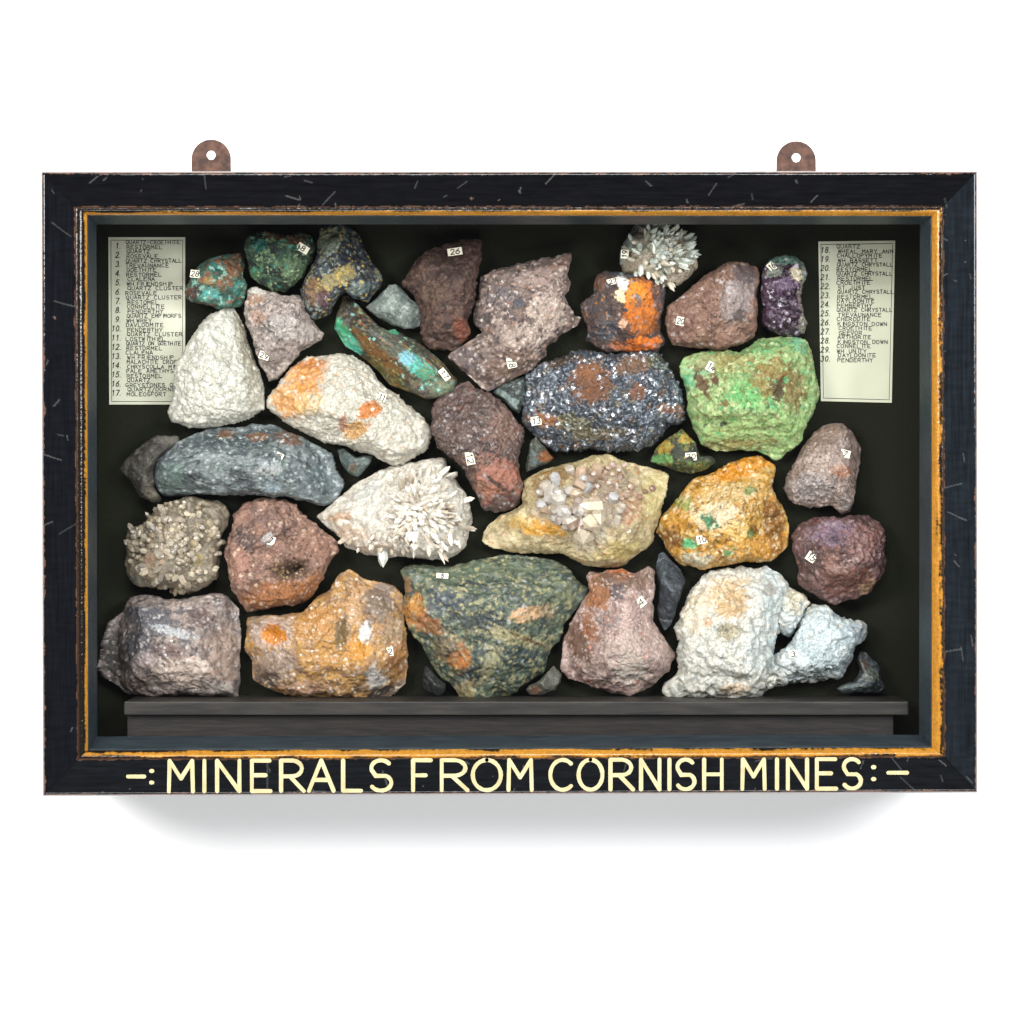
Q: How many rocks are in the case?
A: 39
